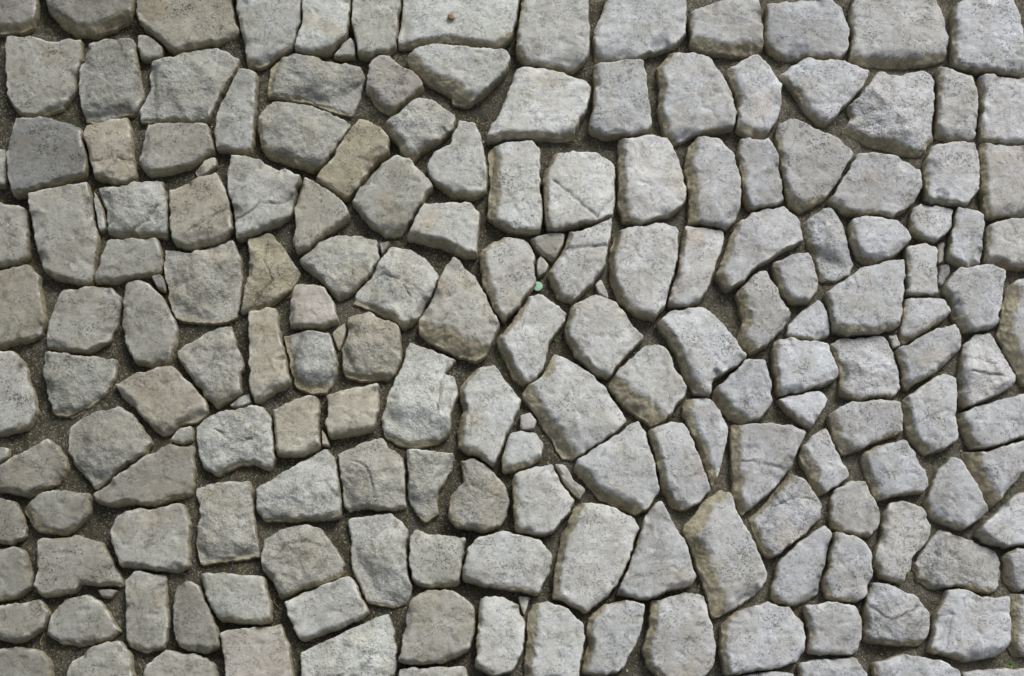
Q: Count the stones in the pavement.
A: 192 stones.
